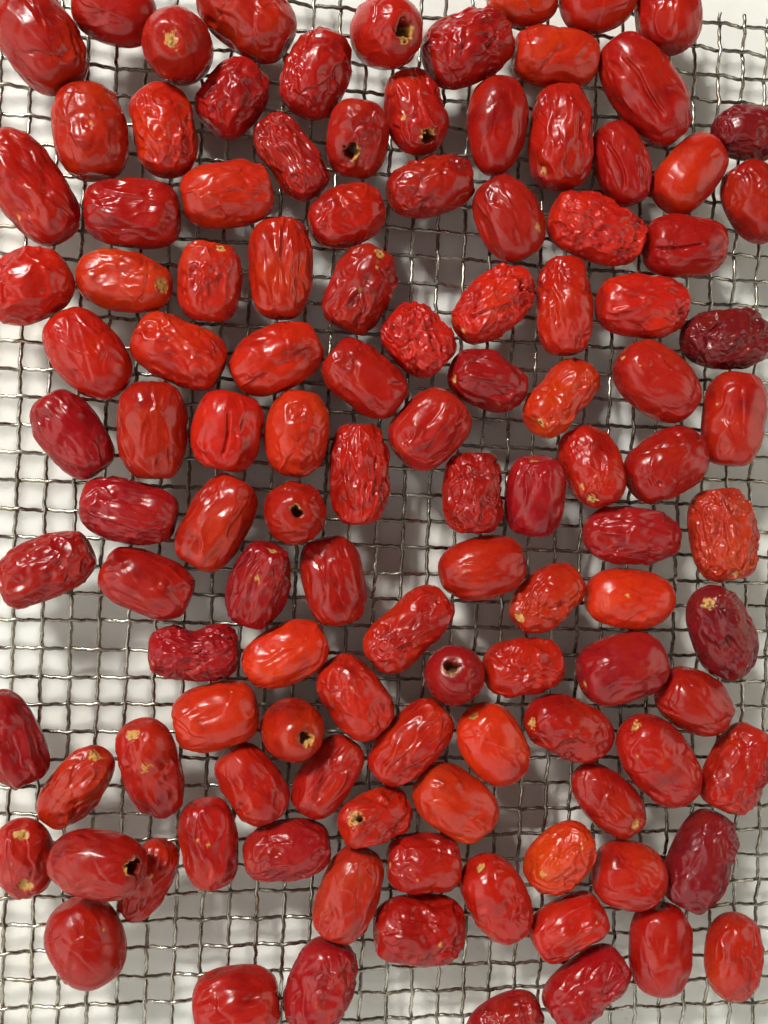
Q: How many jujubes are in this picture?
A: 116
